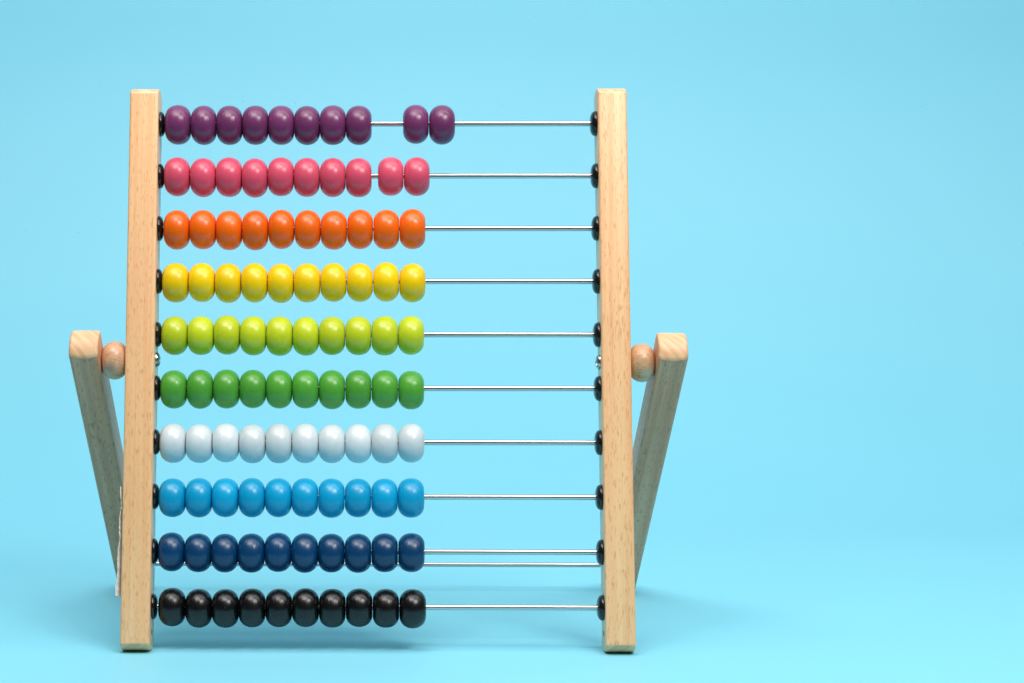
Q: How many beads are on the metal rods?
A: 100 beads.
